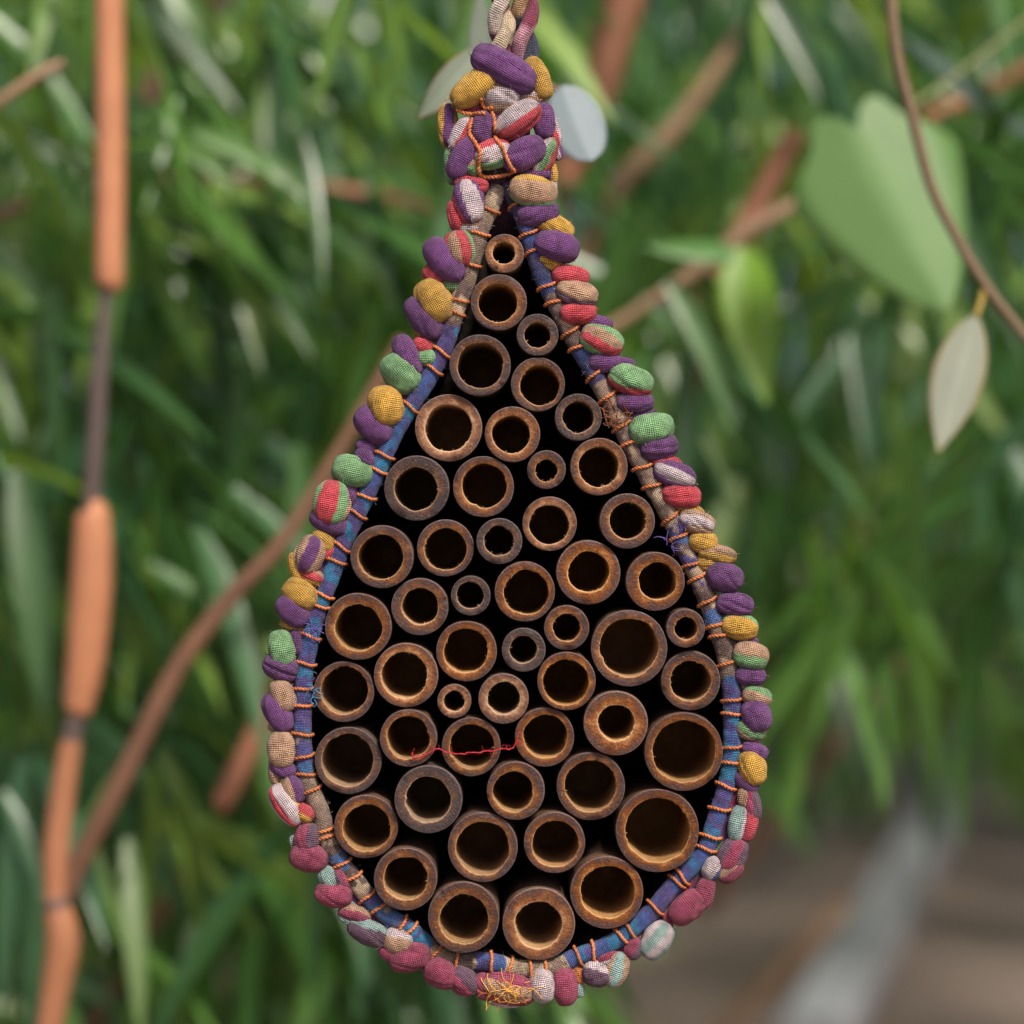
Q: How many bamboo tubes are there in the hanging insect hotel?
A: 51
